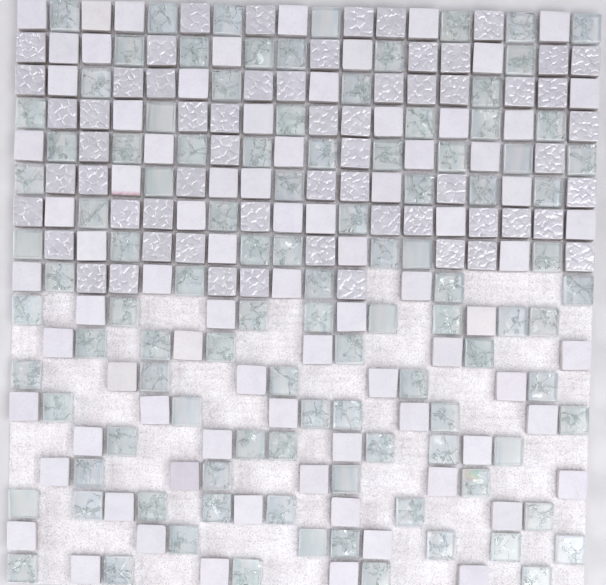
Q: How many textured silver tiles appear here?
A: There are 61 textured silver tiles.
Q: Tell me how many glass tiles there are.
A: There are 105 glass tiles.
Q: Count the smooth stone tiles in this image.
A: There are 82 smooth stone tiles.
